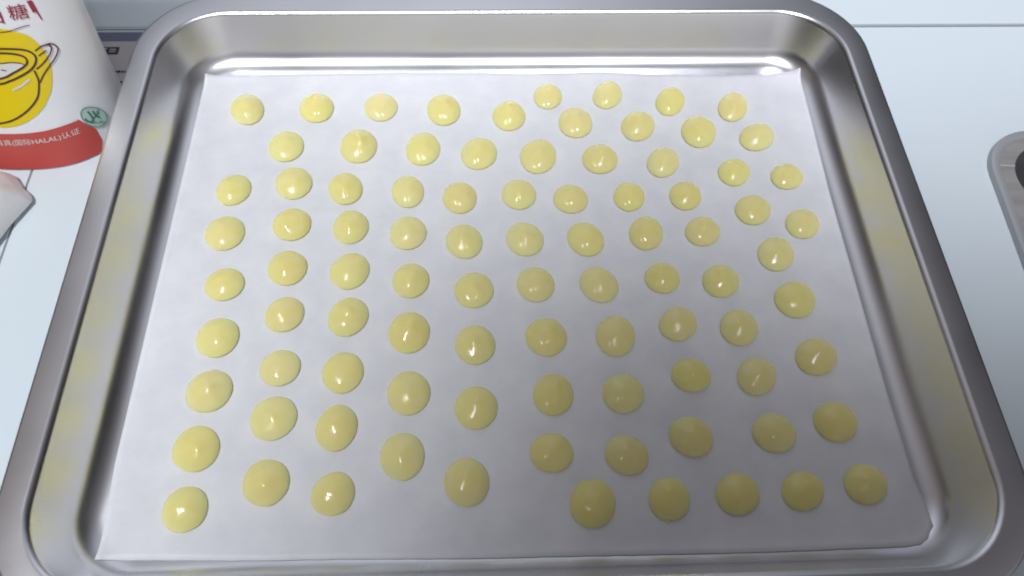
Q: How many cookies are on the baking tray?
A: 90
